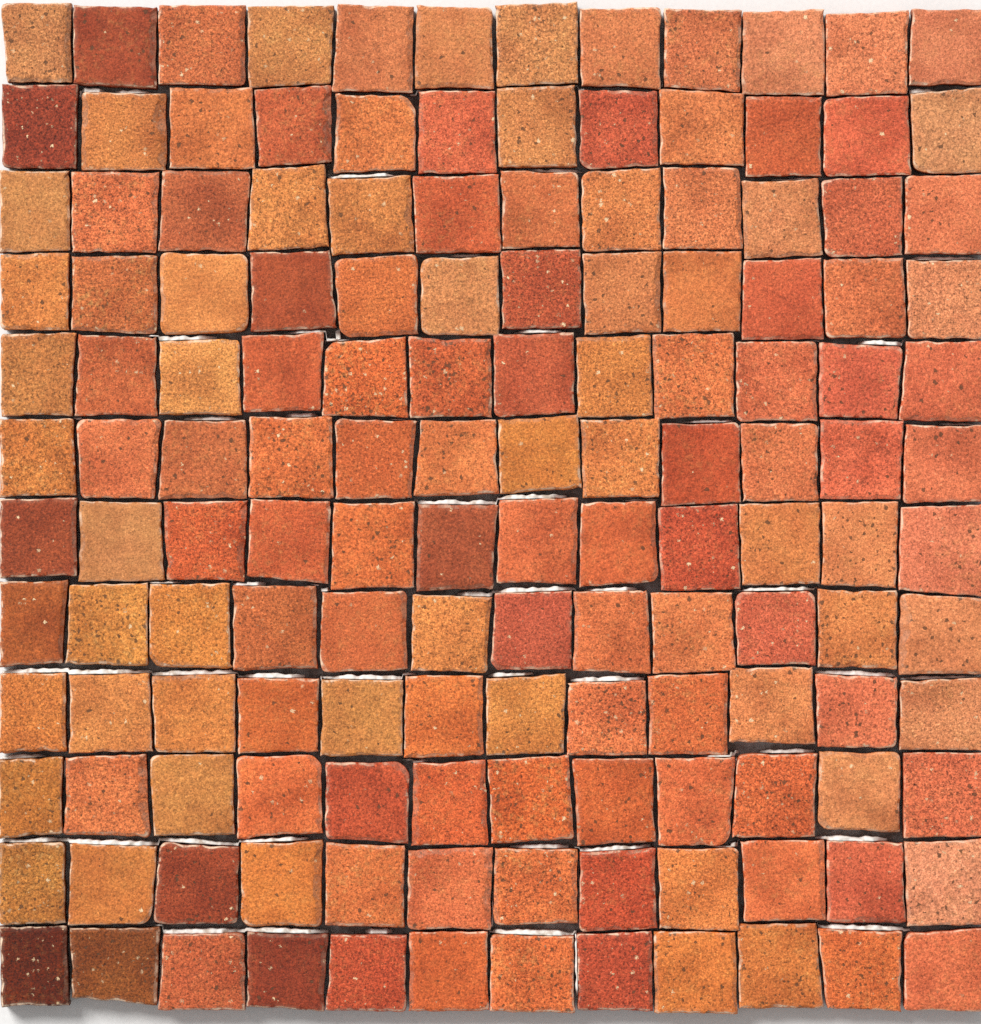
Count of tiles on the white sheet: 144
